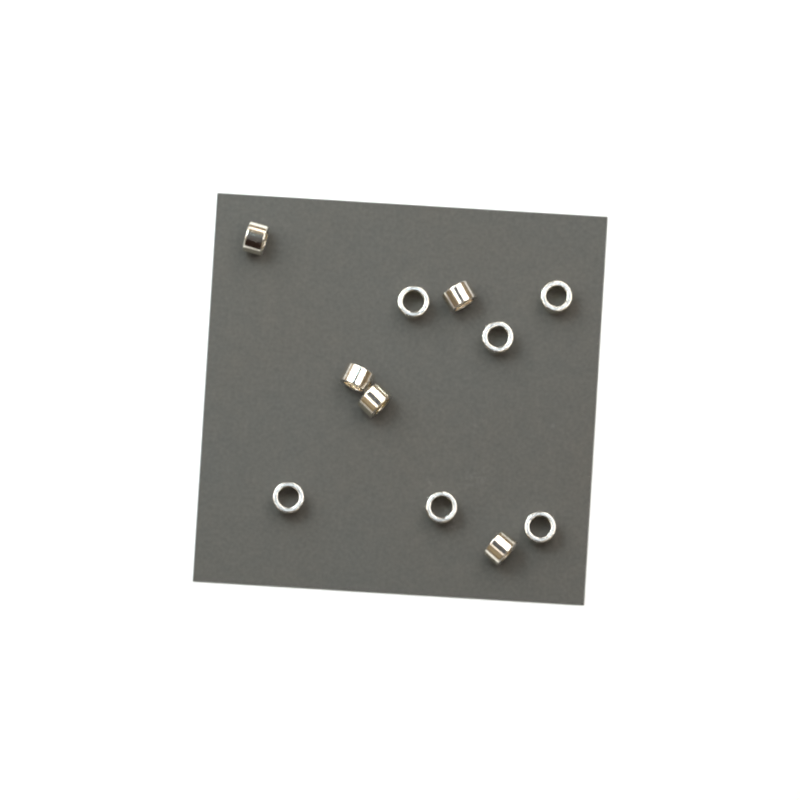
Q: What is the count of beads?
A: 11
